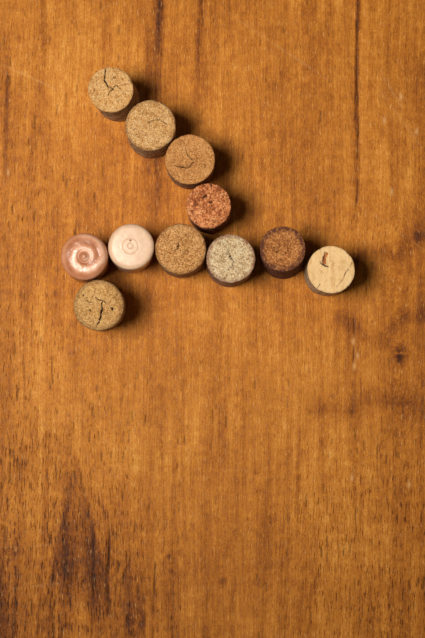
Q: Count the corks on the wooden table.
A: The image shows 11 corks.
